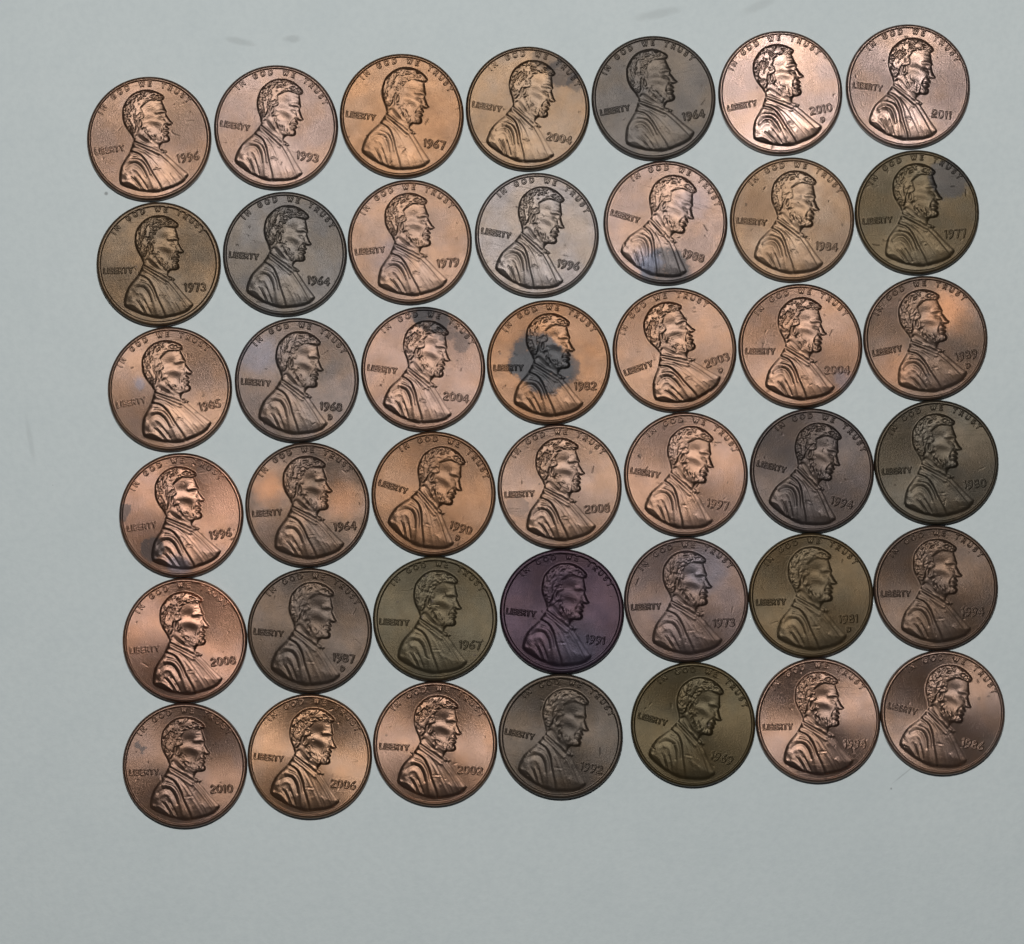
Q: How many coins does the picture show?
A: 42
